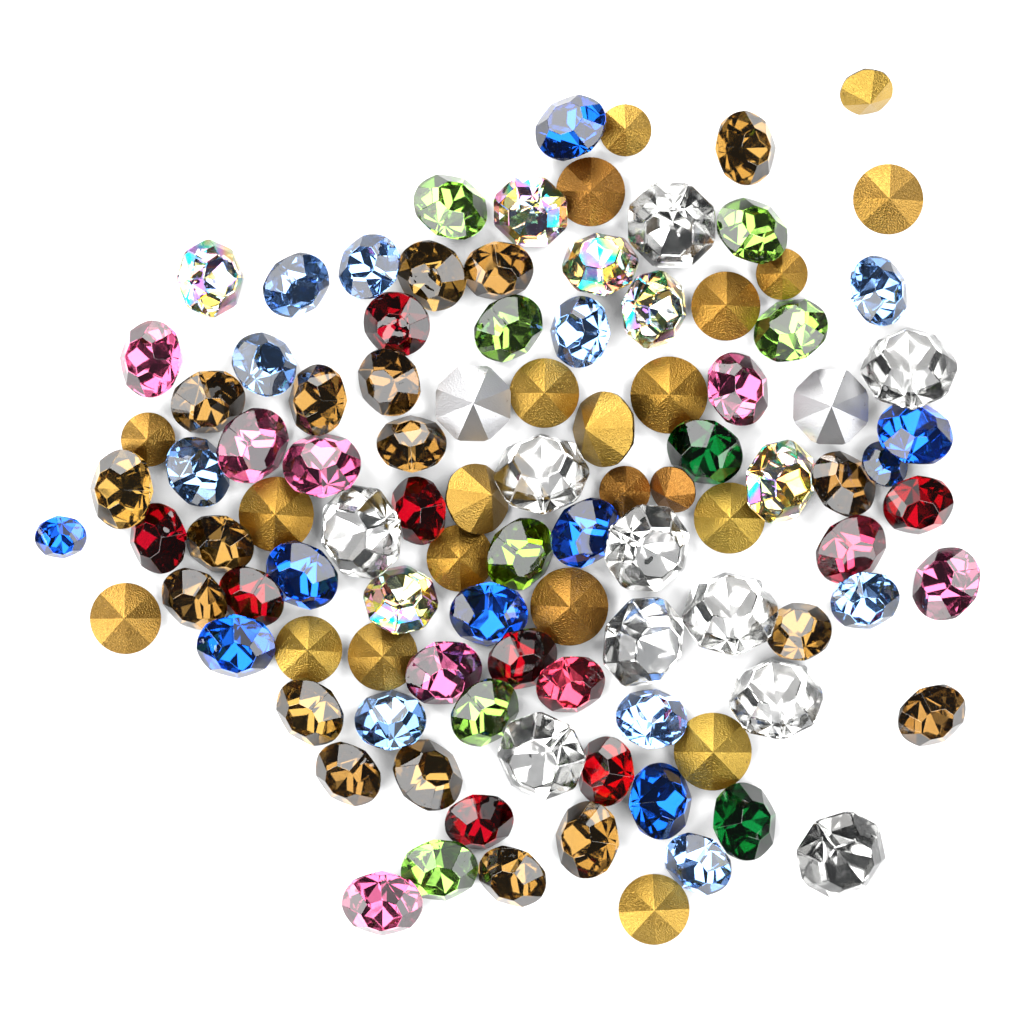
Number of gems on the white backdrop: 103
